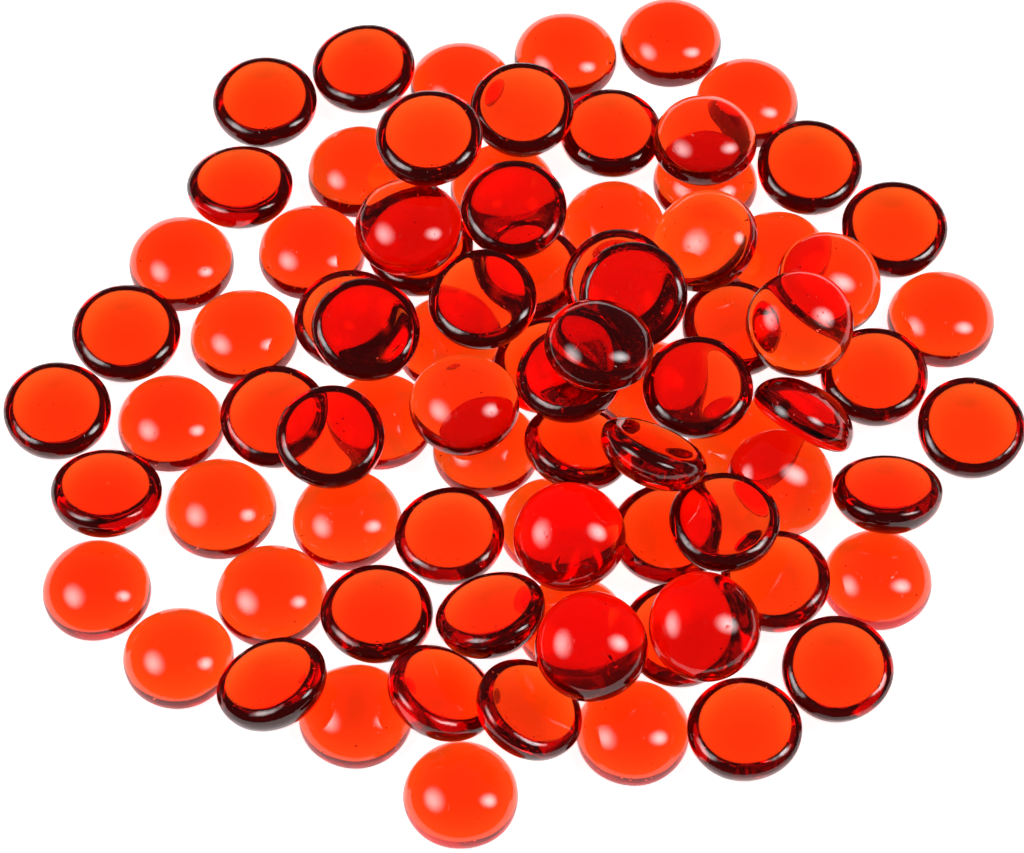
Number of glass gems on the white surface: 84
